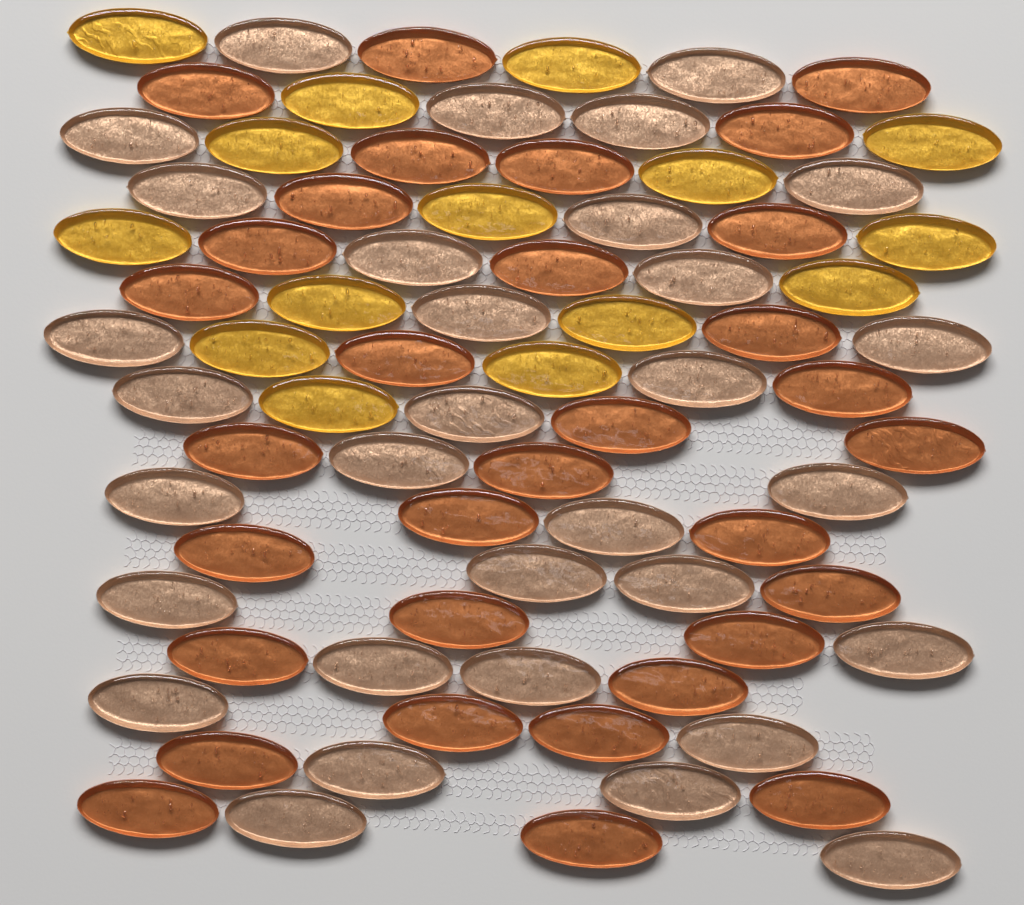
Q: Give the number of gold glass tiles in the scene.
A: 15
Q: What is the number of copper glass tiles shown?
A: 32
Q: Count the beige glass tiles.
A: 32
